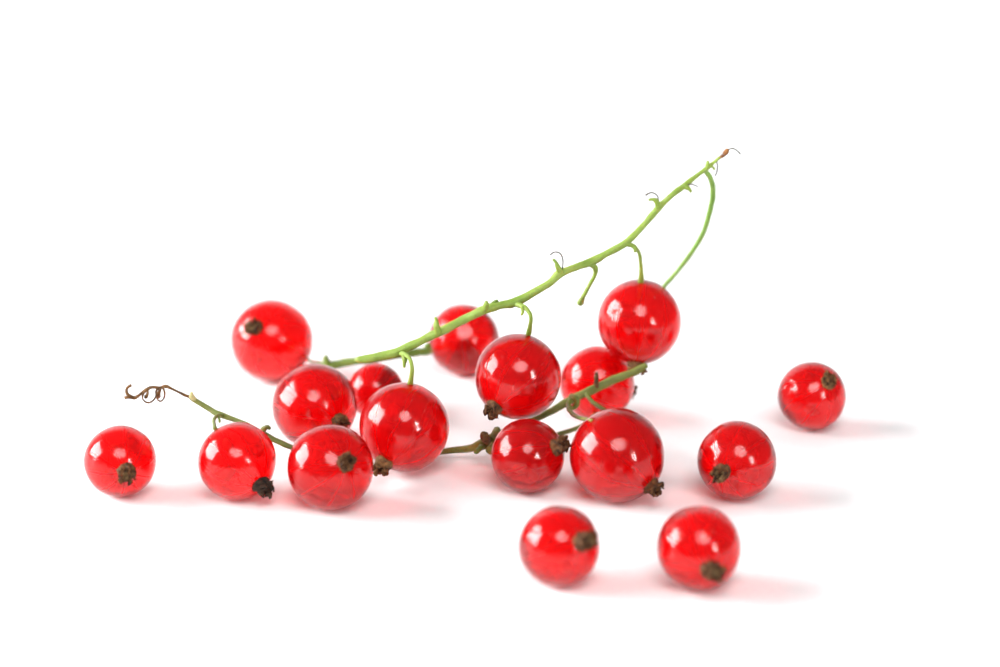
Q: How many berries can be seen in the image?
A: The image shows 17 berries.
